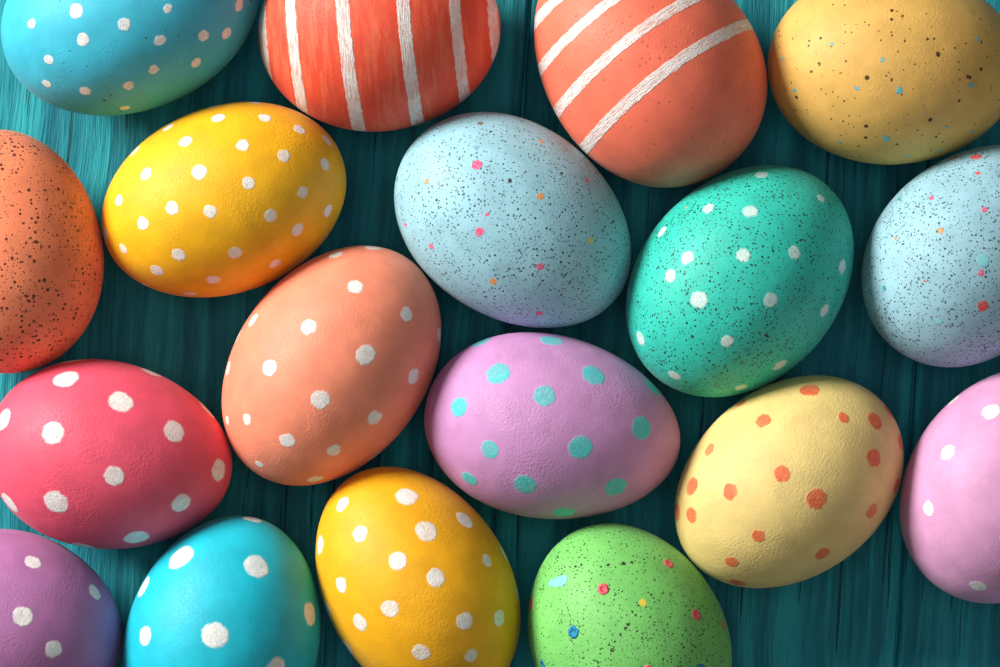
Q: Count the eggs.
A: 18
